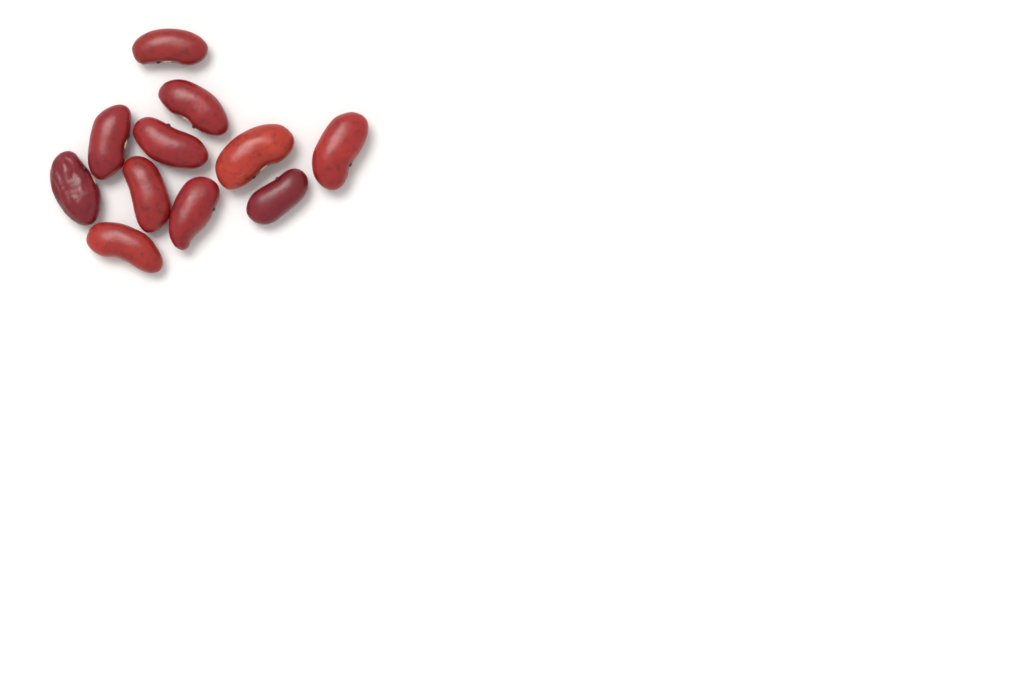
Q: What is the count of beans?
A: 11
